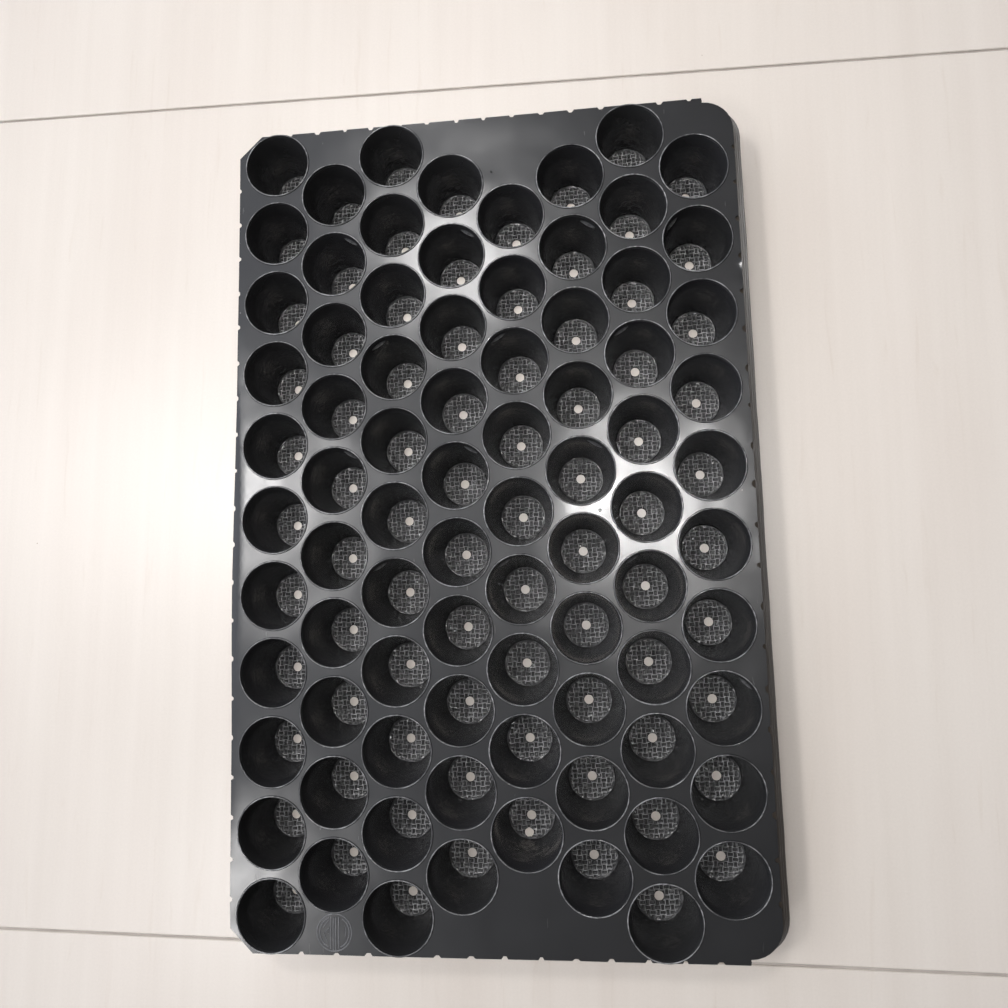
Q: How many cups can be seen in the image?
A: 82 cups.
